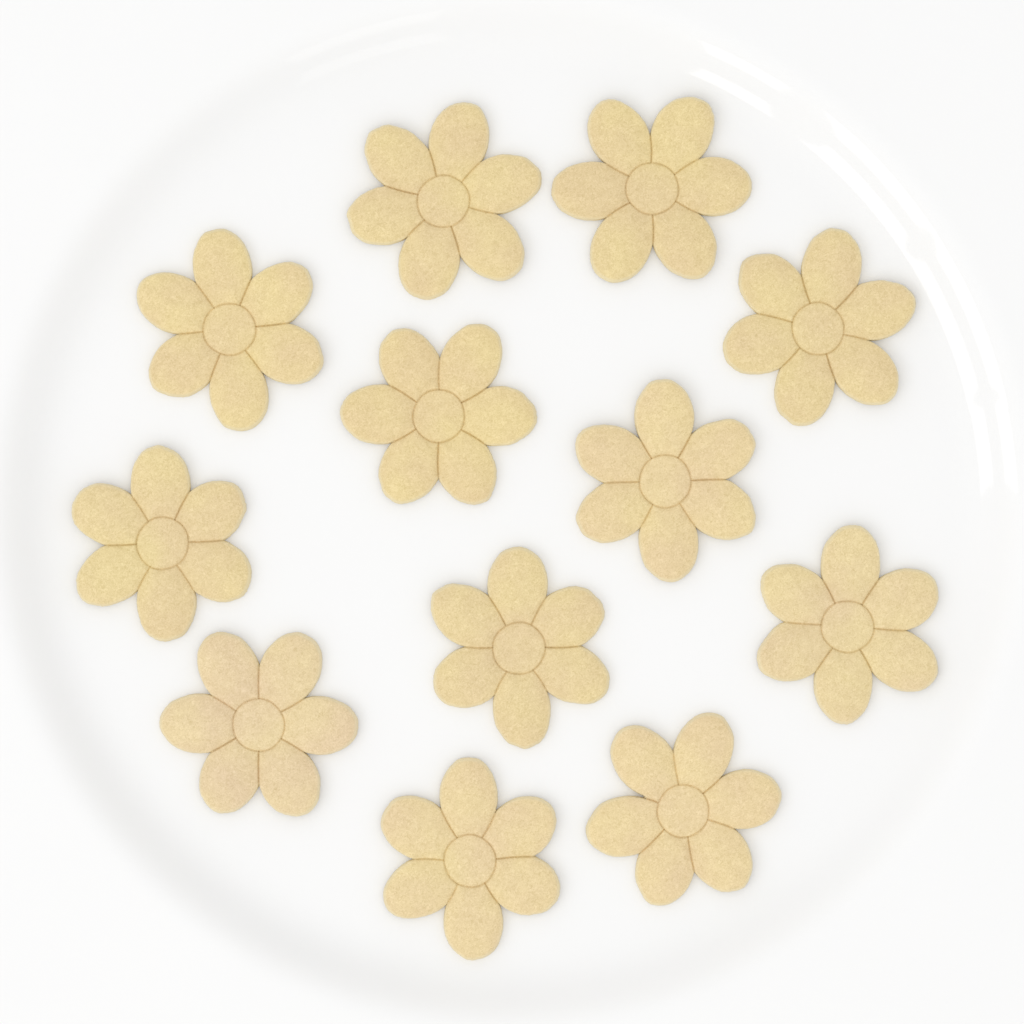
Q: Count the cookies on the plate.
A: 12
